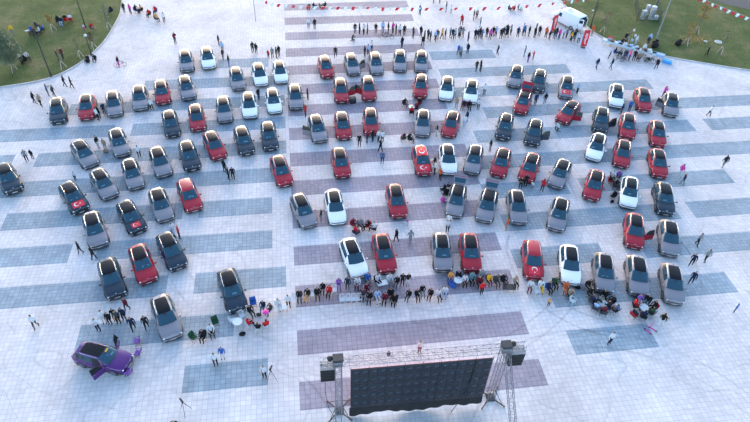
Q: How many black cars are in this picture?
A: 16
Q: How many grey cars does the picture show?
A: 36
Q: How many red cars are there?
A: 31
